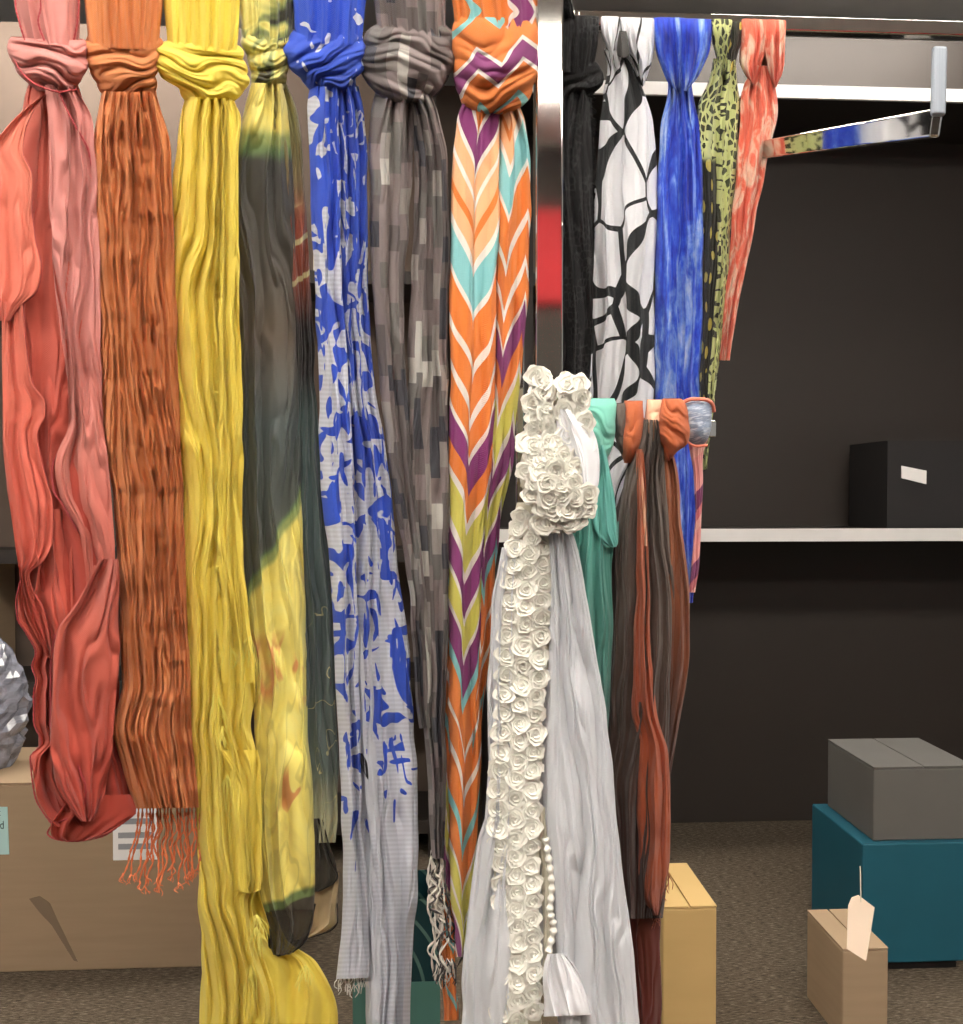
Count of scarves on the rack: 16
